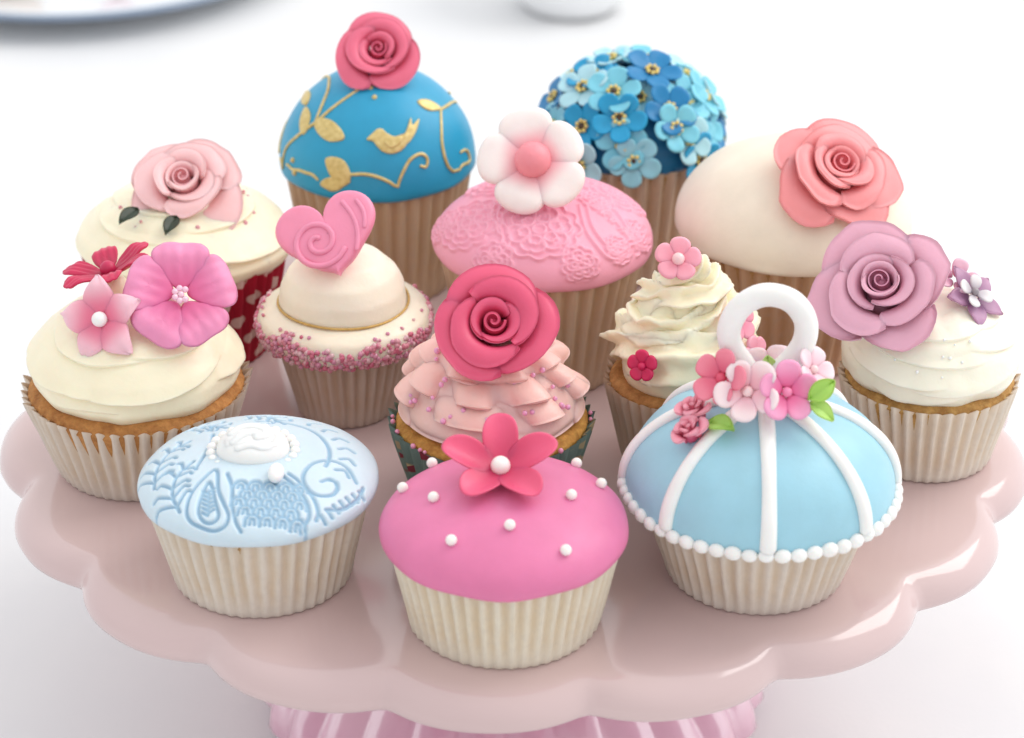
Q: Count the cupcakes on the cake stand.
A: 13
